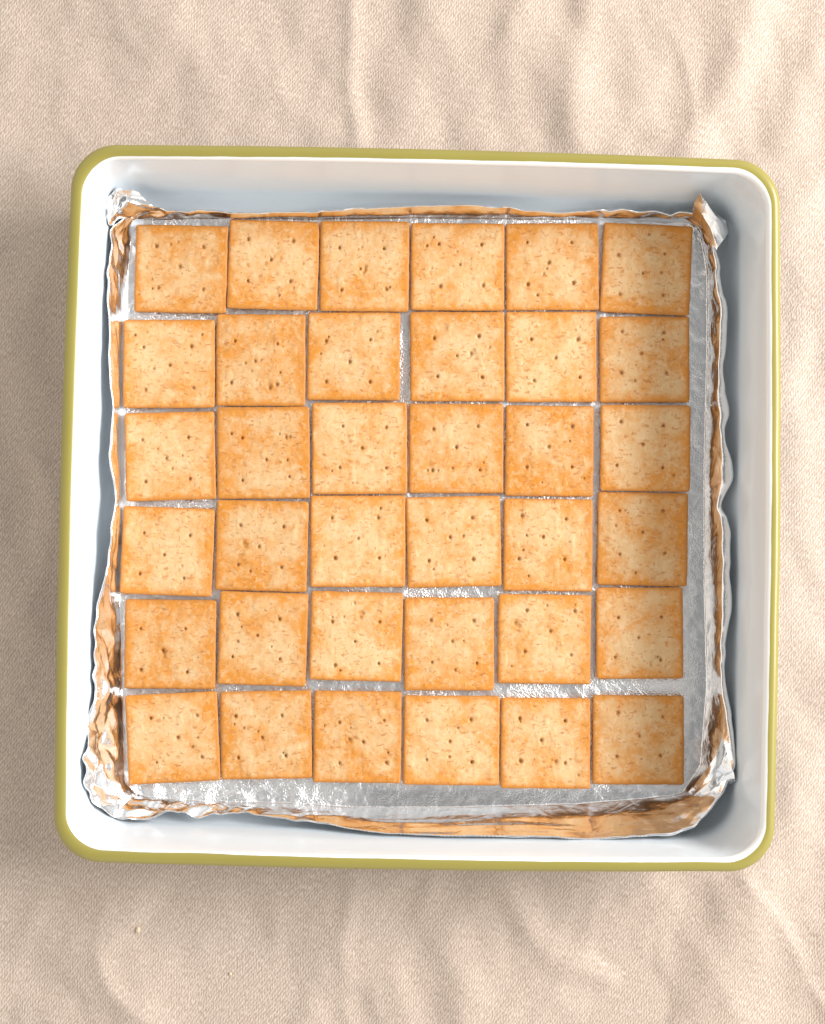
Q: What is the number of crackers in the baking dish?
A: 36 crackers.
